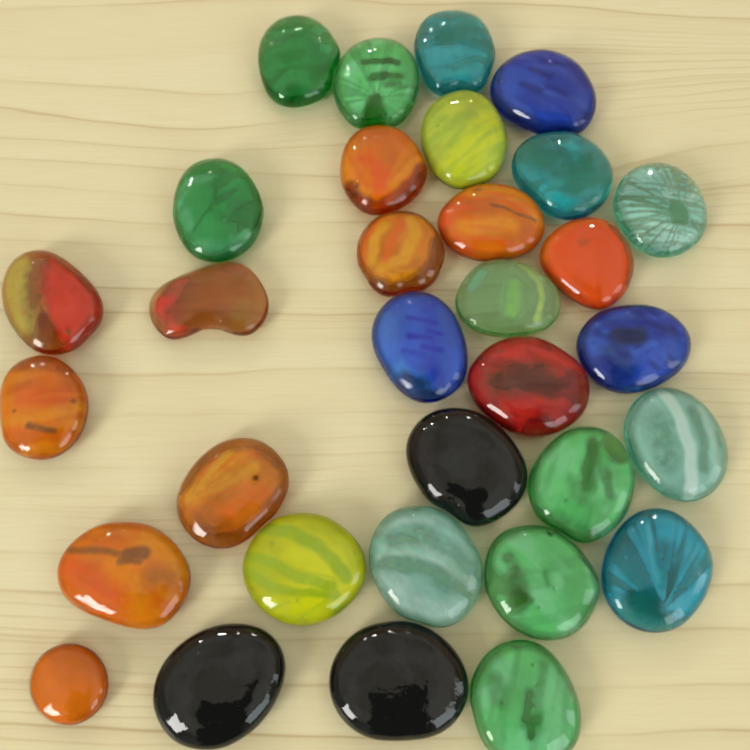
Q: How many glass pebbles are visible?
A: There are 32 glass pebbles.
